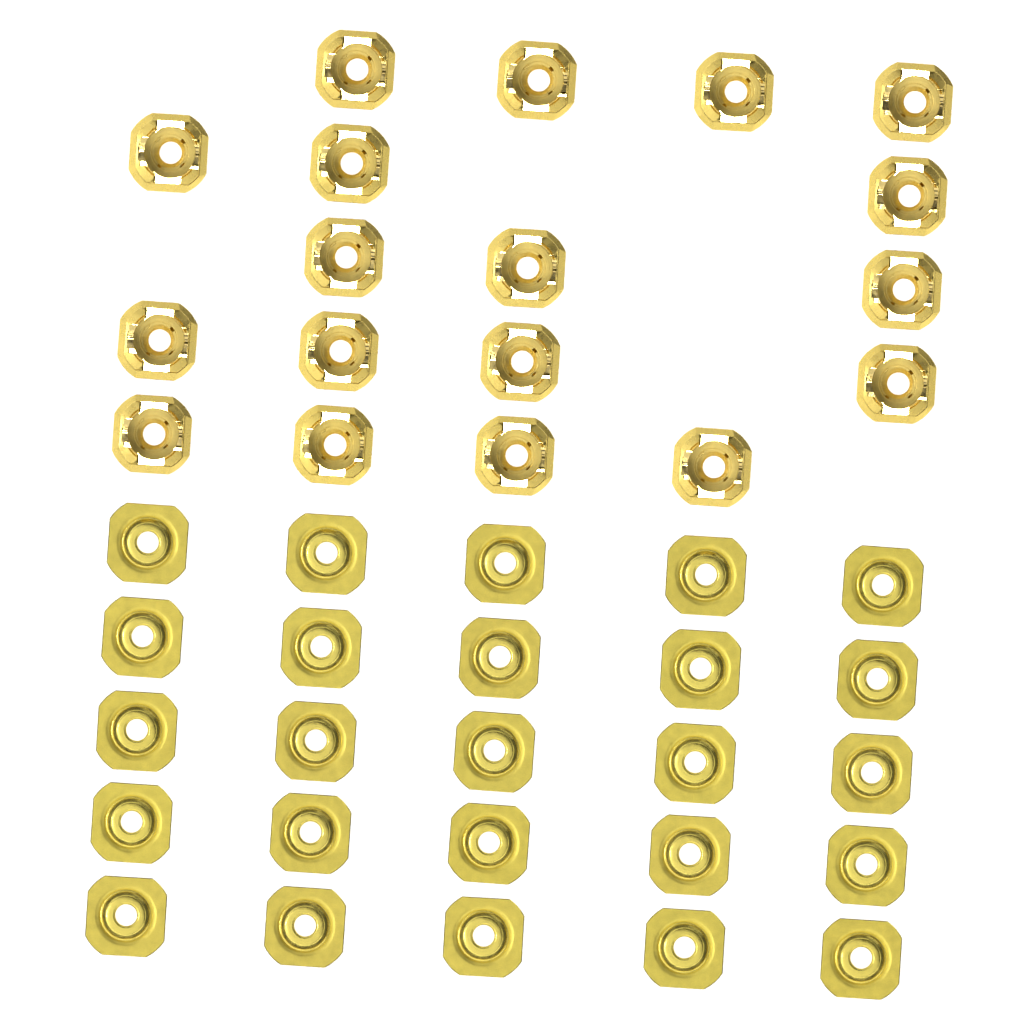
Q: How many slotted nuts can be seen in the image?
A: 18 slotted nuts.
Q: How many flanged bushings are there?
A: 25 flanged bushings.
